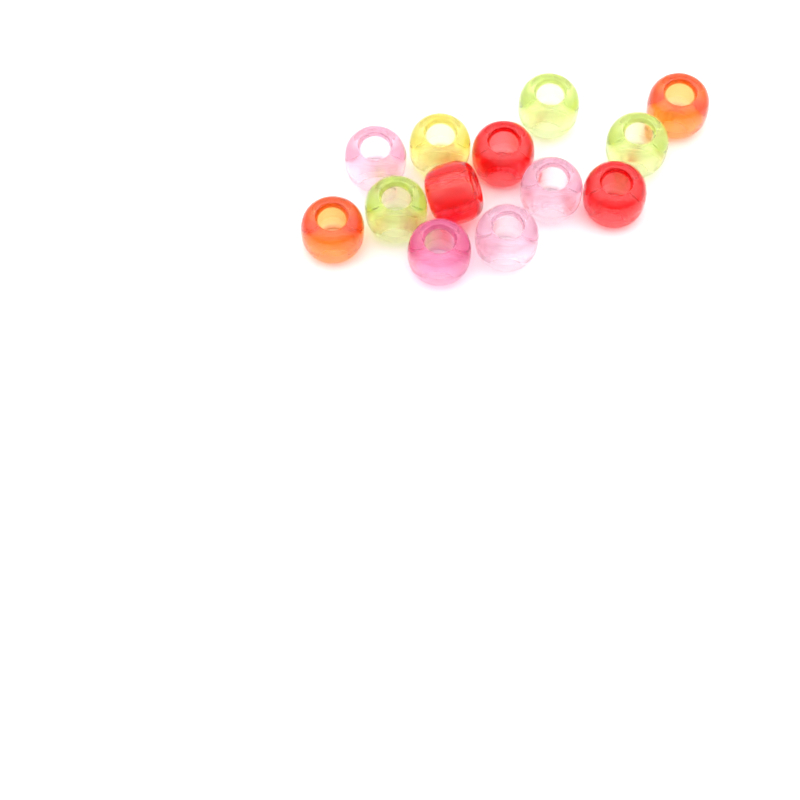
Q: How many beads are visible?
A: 13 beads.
